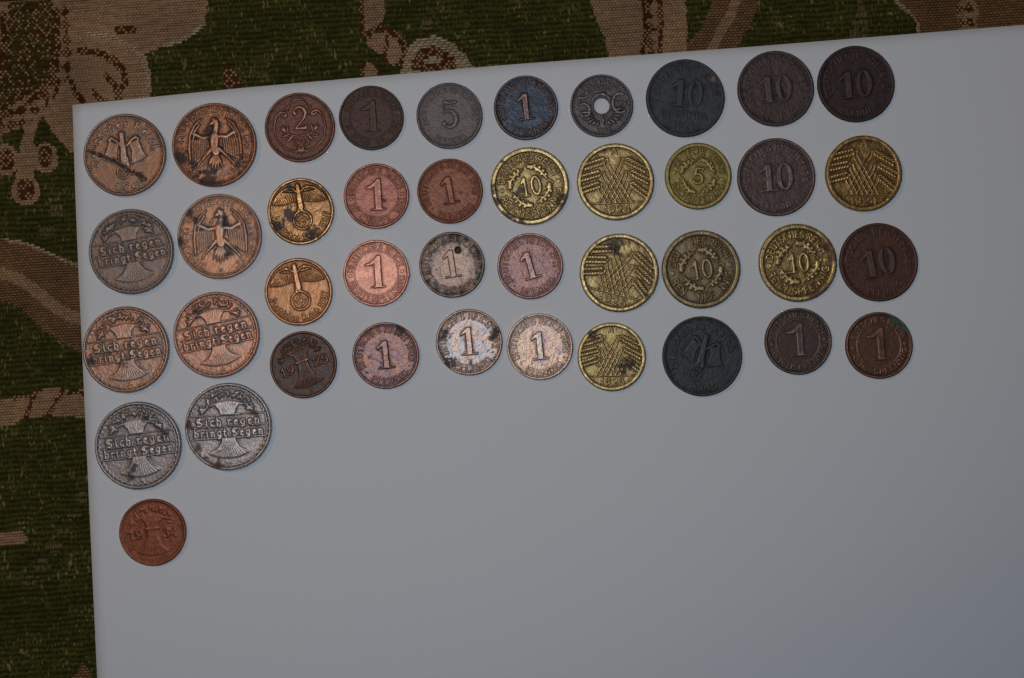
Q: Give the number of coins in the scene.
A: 41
